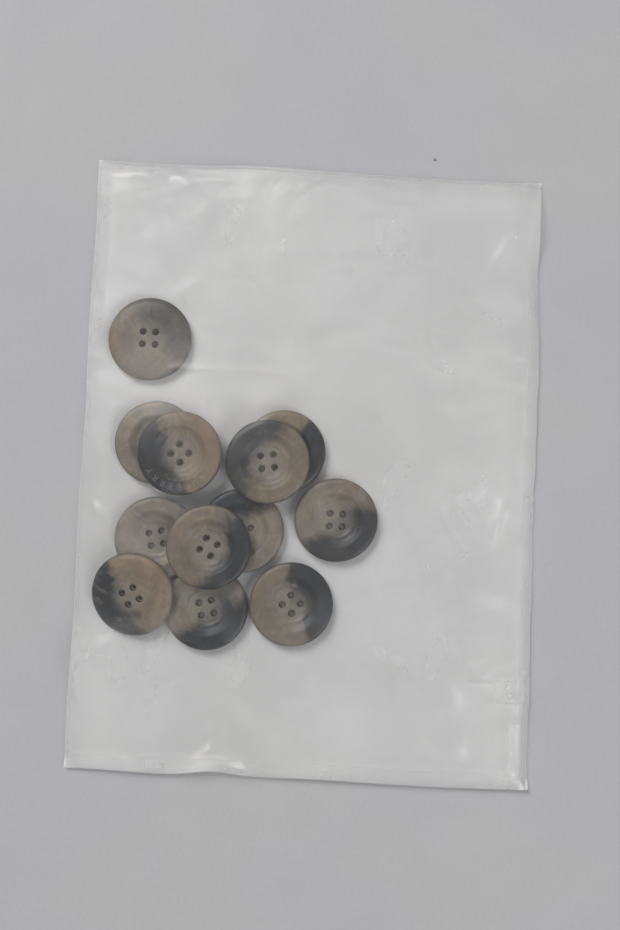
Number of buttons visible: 12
